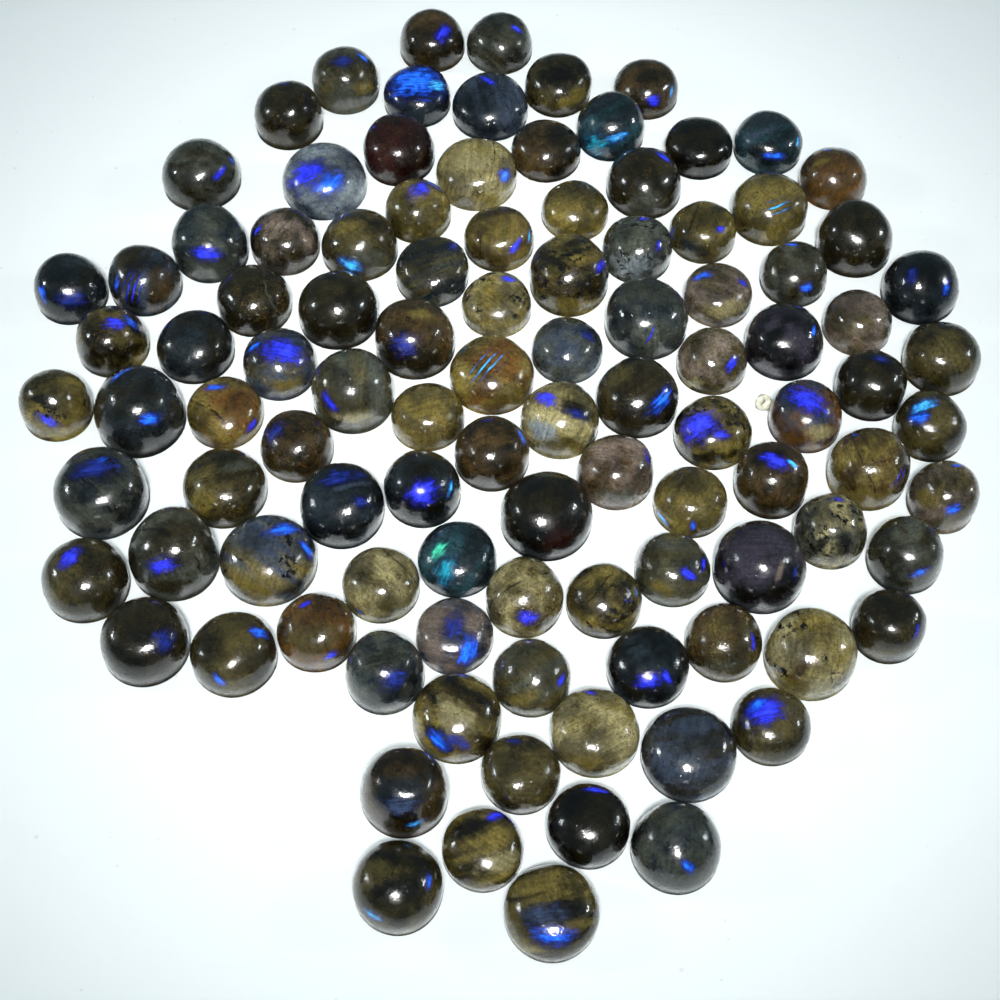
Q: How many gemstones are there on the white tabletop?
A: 104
